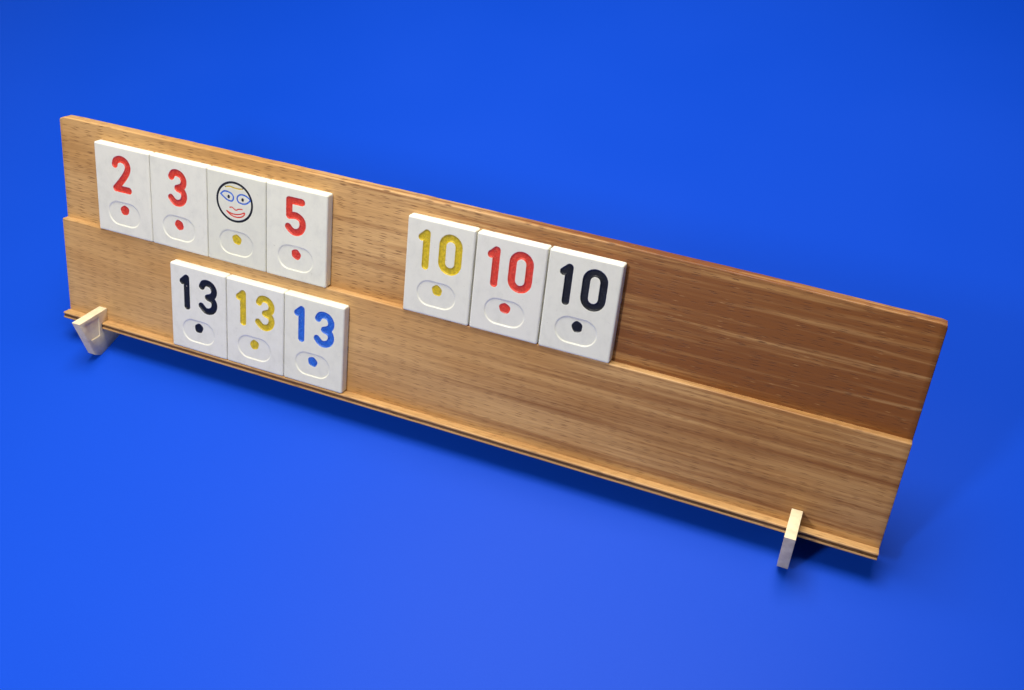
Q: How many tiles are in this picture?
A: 10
